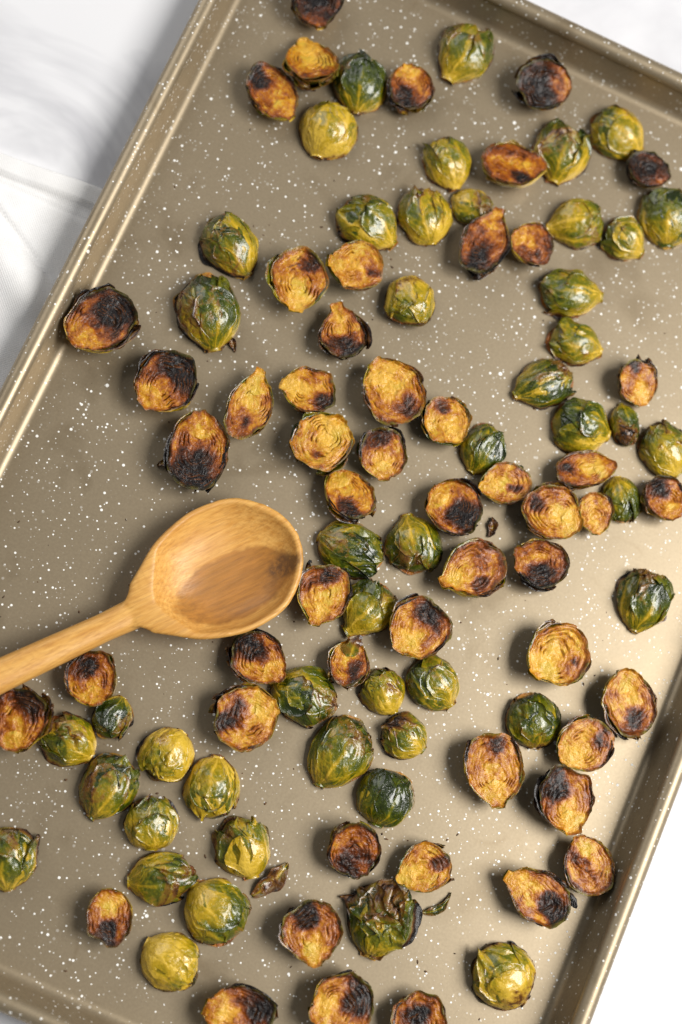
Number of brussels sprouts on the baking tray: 99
